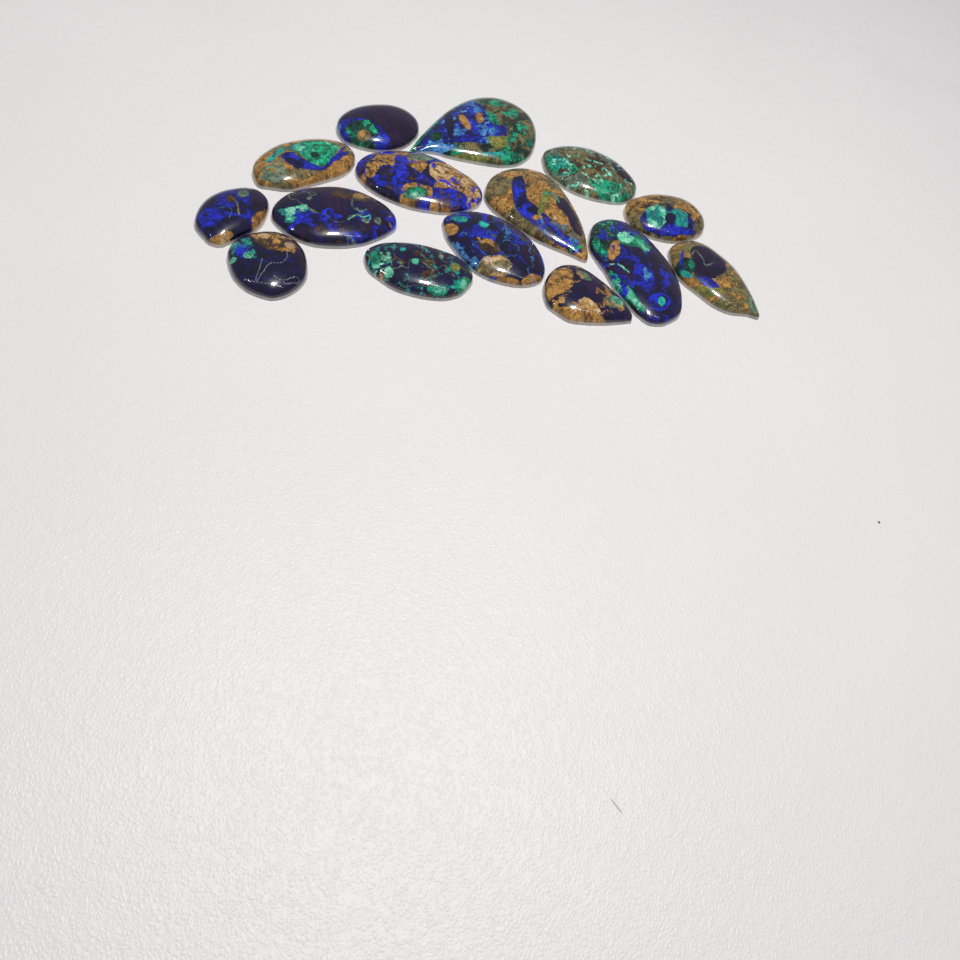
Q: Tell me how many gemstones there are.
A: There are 15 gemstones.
